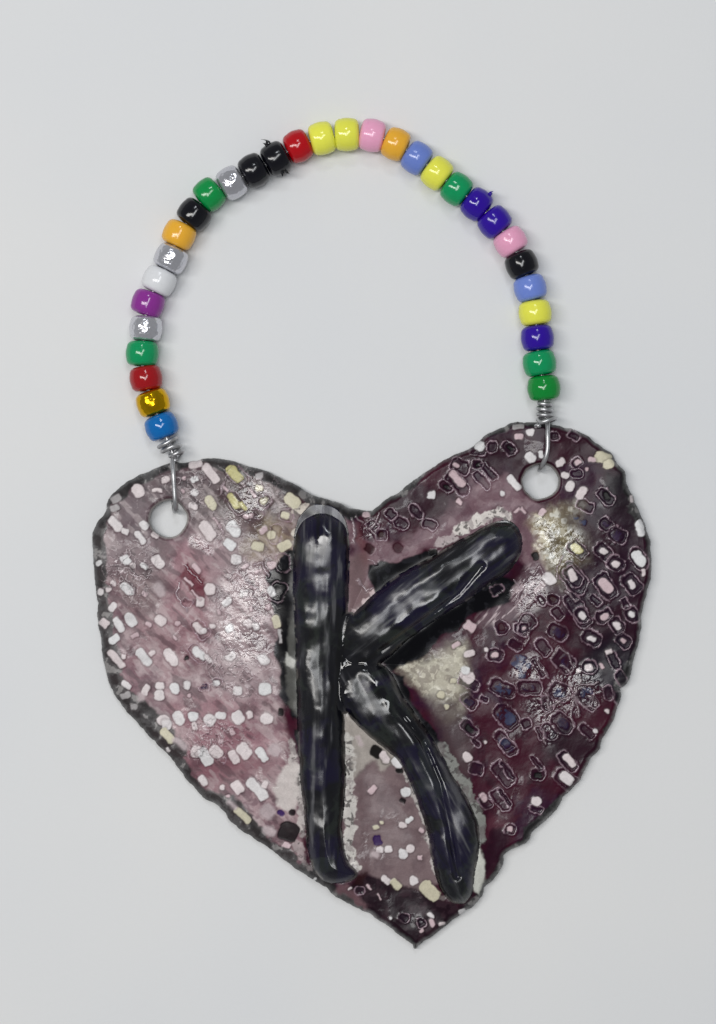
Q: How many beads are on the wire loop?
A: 31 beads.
